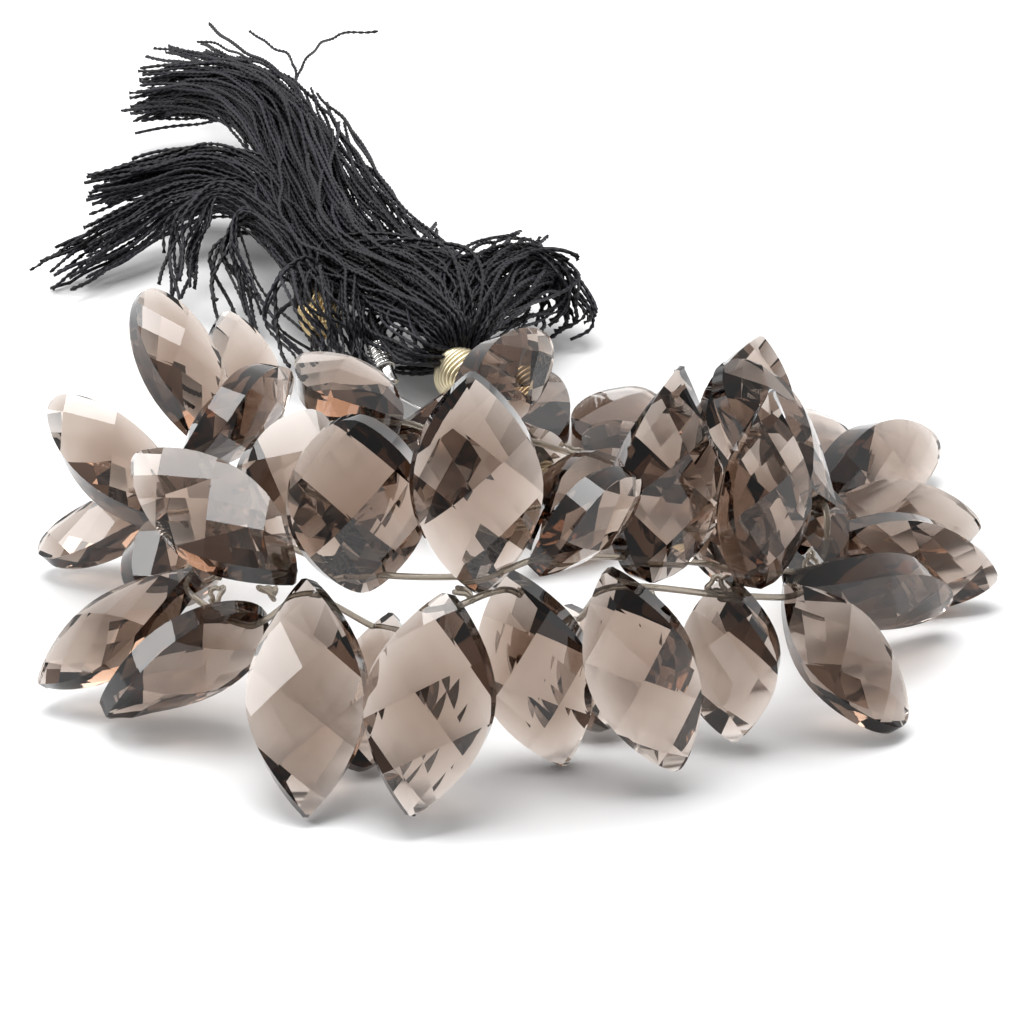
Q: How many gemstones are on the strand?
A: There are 40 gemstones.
